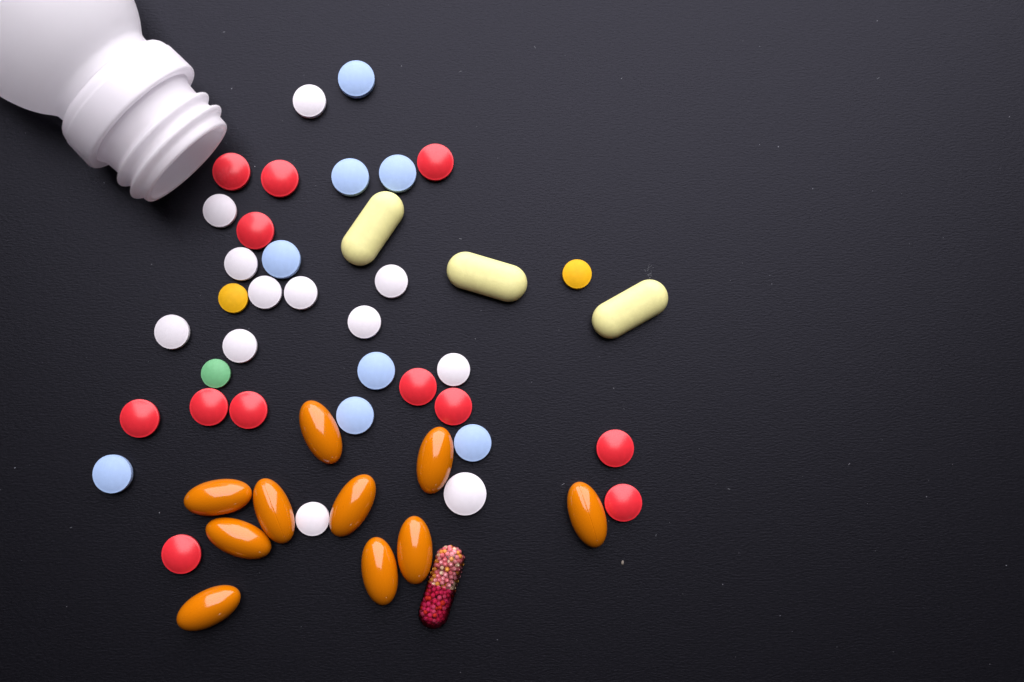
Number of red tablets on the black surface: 12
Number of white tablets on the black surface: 12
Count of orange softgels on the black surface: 10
